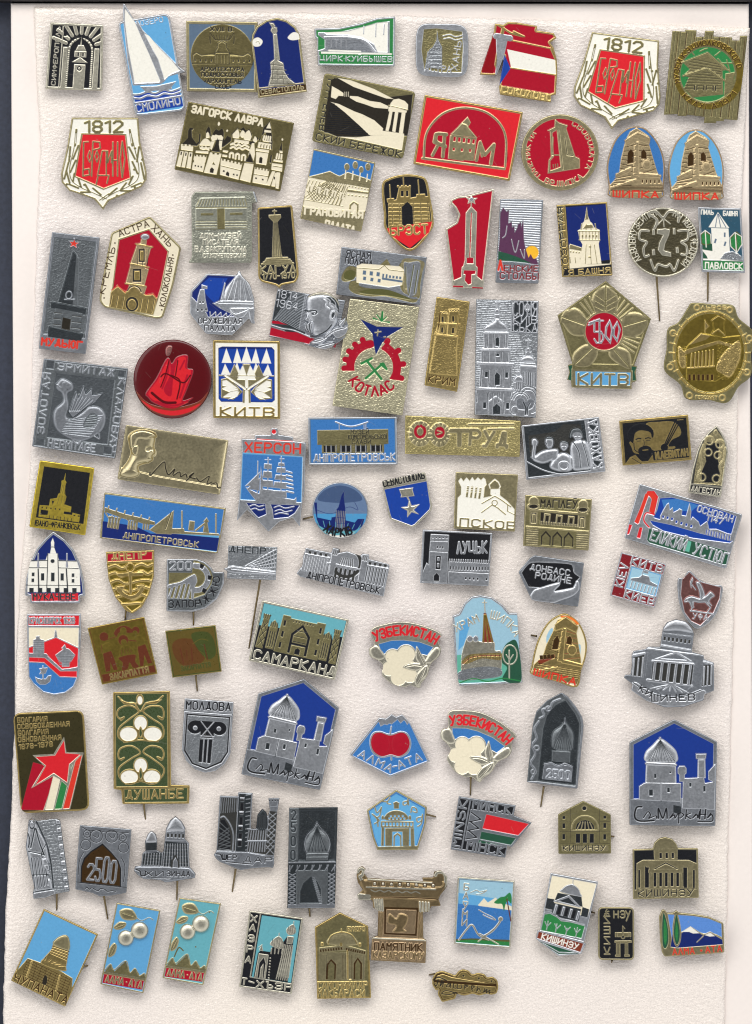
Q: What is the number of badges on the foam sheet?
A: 97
